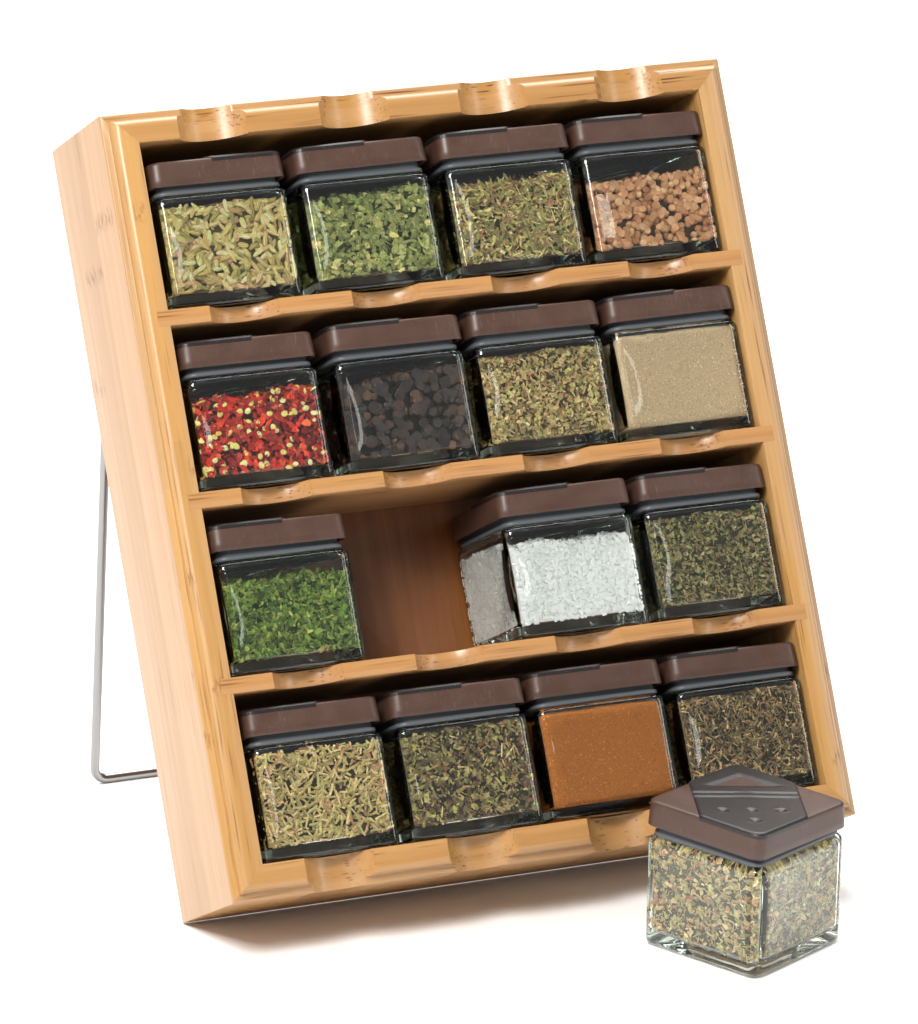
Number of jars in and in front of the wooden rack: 16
